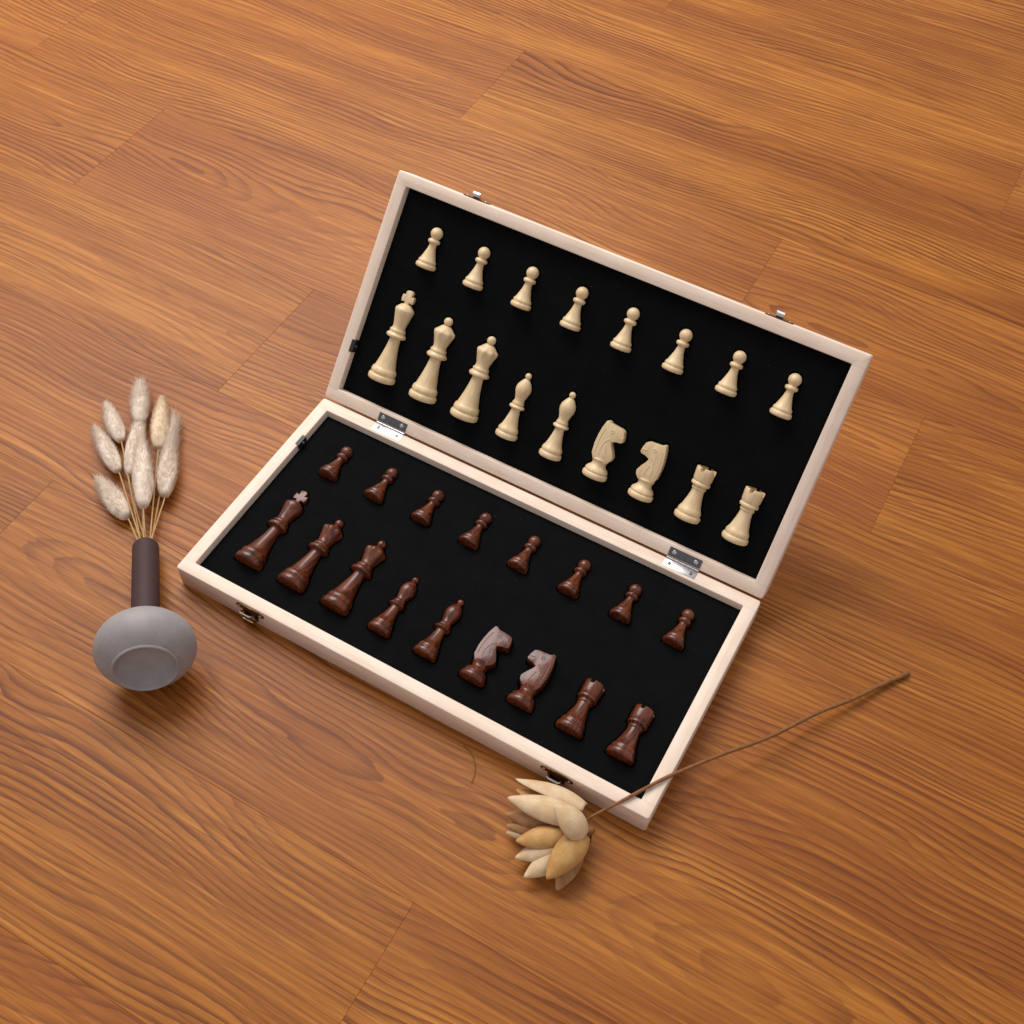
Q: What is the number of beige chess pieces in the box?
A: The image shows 17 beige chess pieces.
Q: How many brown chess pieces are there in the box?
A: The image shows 17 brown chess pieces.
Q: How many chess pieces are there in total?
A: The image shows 34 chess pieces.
